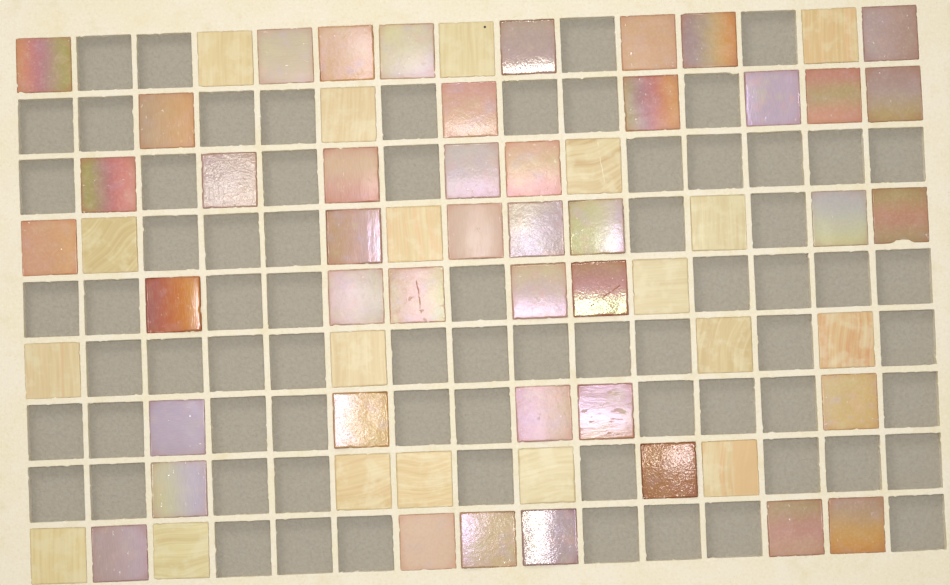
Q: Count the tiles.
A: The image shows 63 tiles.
